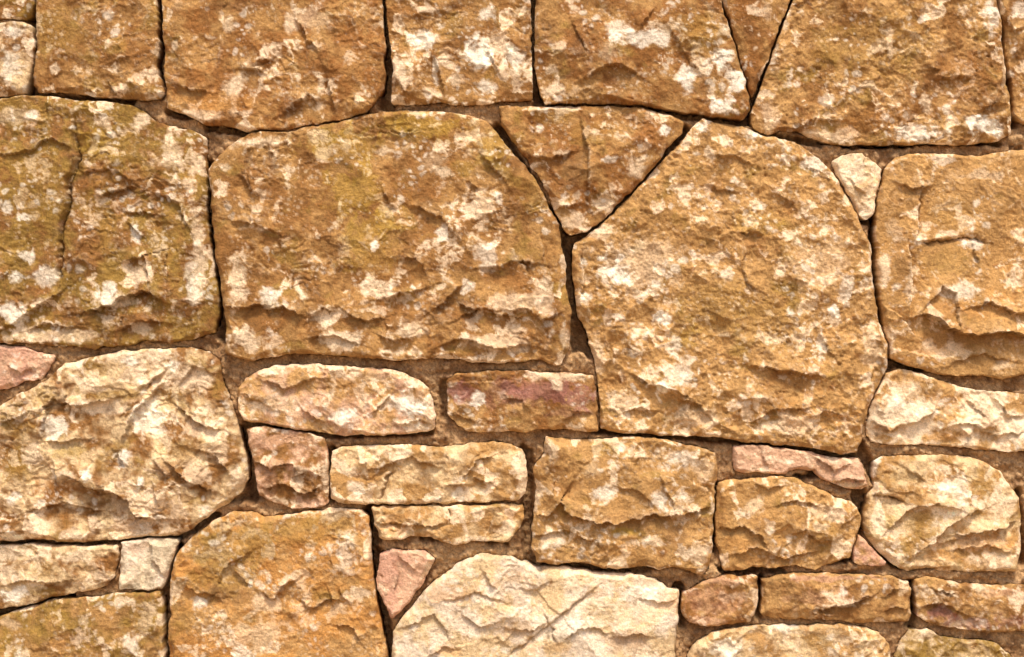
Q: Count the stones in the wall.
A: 39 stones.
